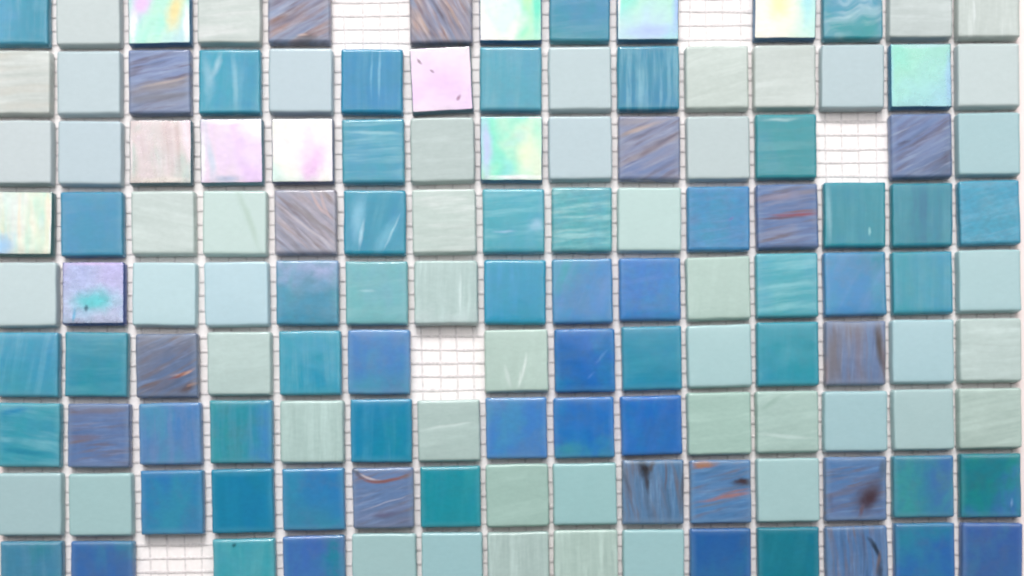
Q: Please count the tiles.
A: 130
